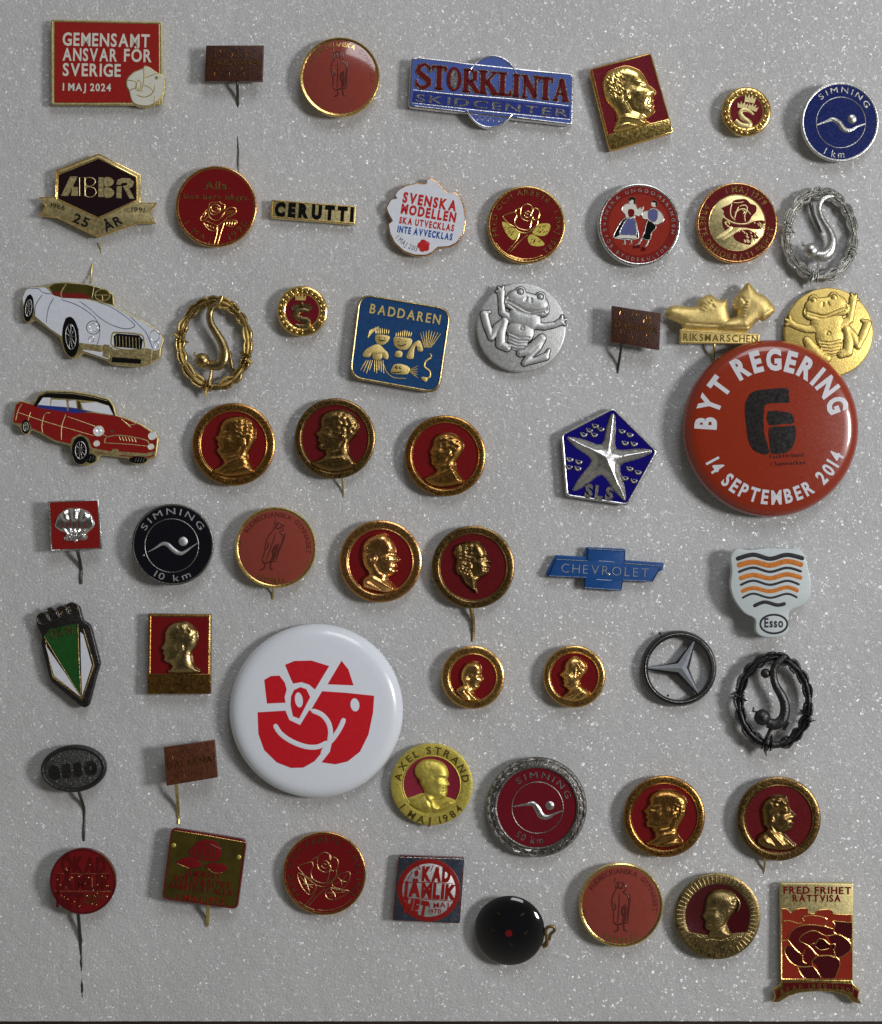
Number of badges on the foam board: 57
